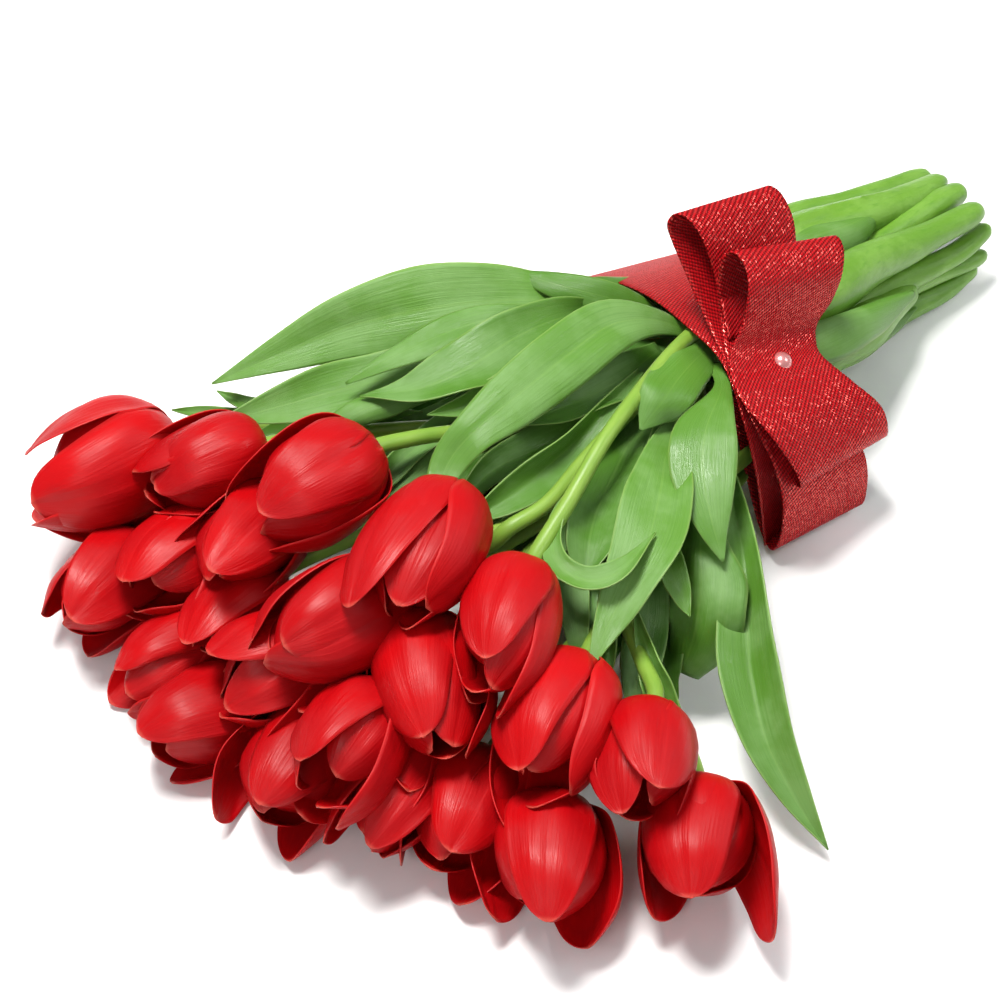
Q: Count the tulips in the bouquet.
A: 22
